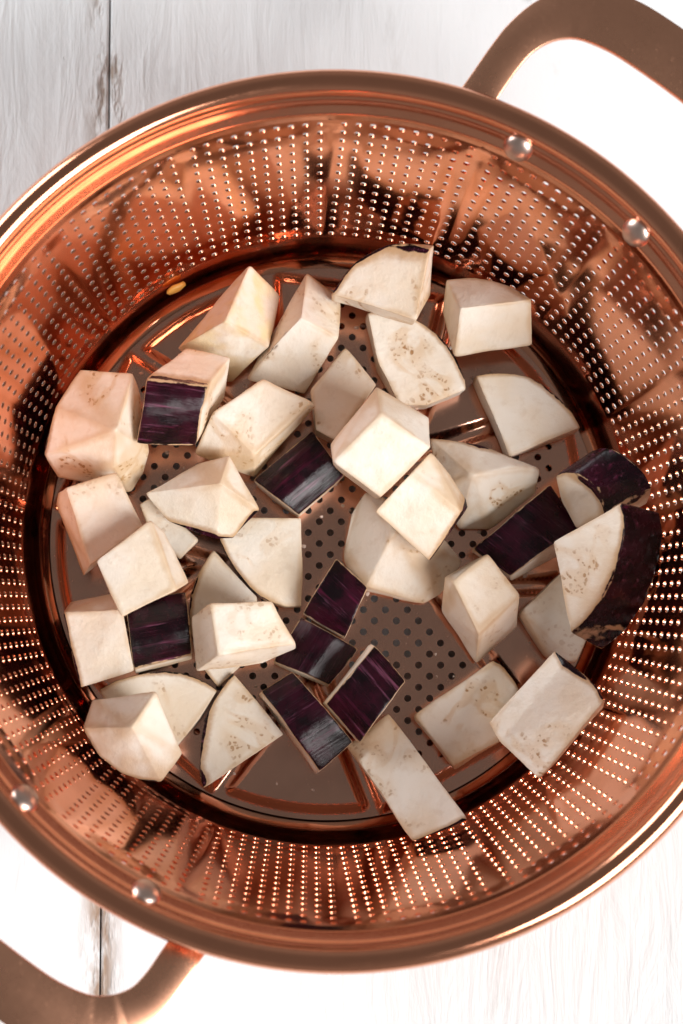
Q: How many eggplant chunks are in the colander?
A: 39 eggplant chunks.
